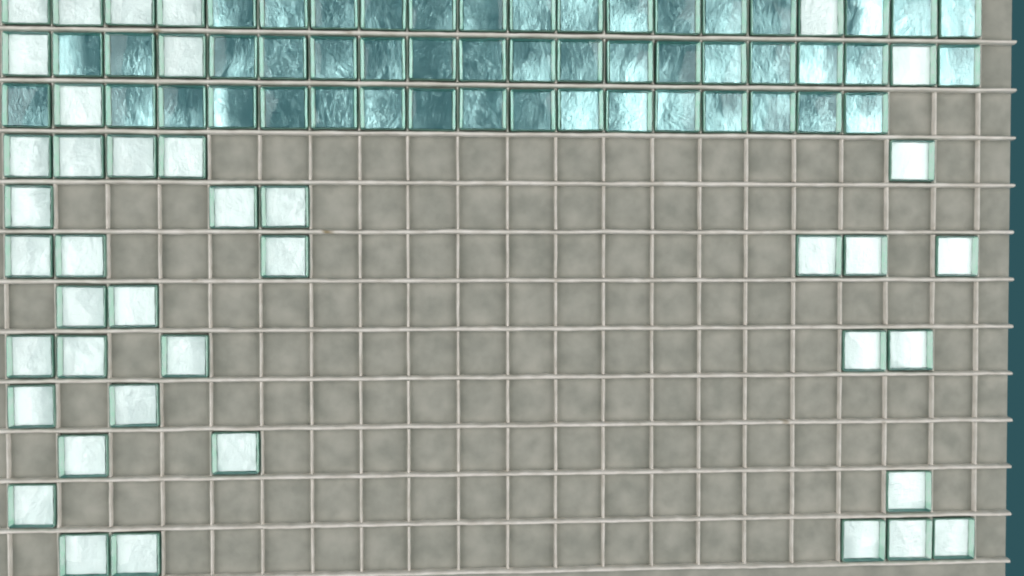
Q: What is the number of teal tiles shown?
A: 49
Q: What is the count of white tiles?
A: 41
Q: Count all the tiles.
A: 90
